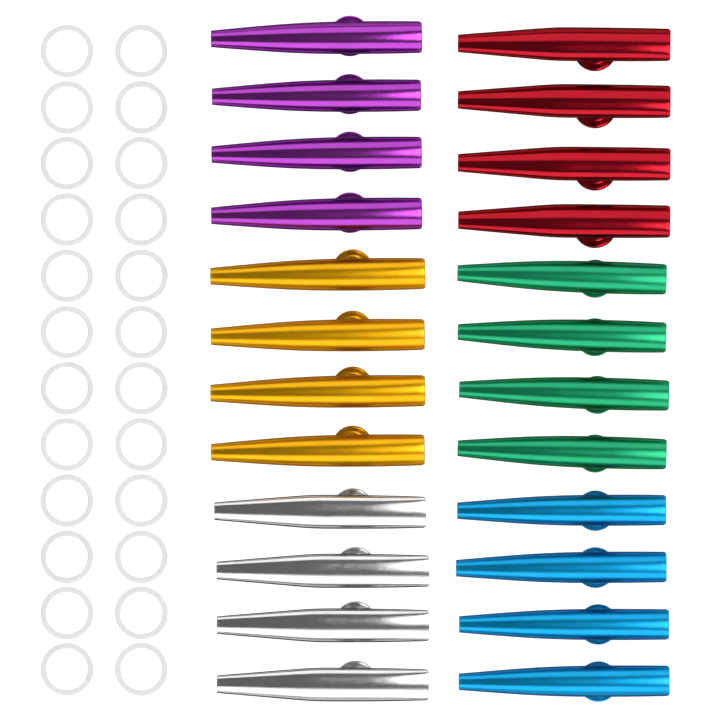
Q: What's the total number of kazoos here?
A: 24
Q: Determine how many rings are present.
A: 24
